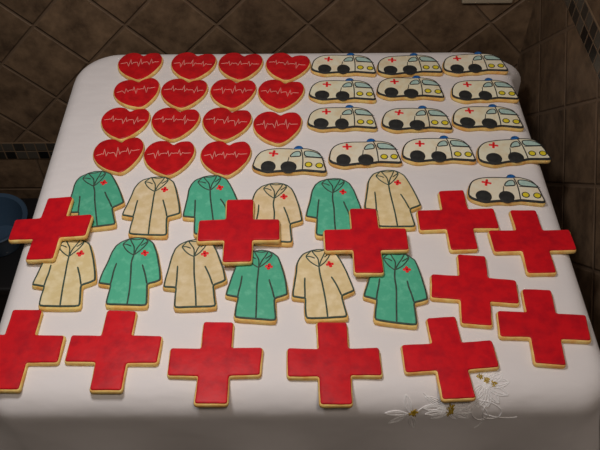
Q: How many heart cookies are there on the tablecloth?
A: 15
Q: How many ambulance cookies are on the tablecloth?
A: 14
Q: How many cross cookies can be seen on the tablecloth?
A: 12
